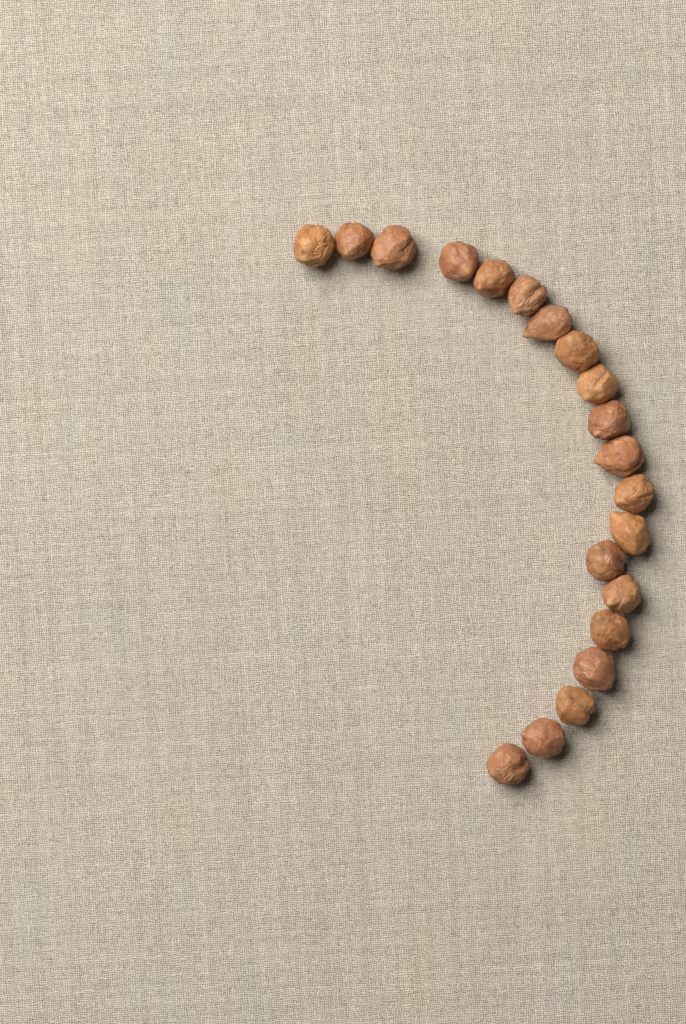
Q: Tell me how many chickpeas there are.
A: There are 20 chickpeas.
